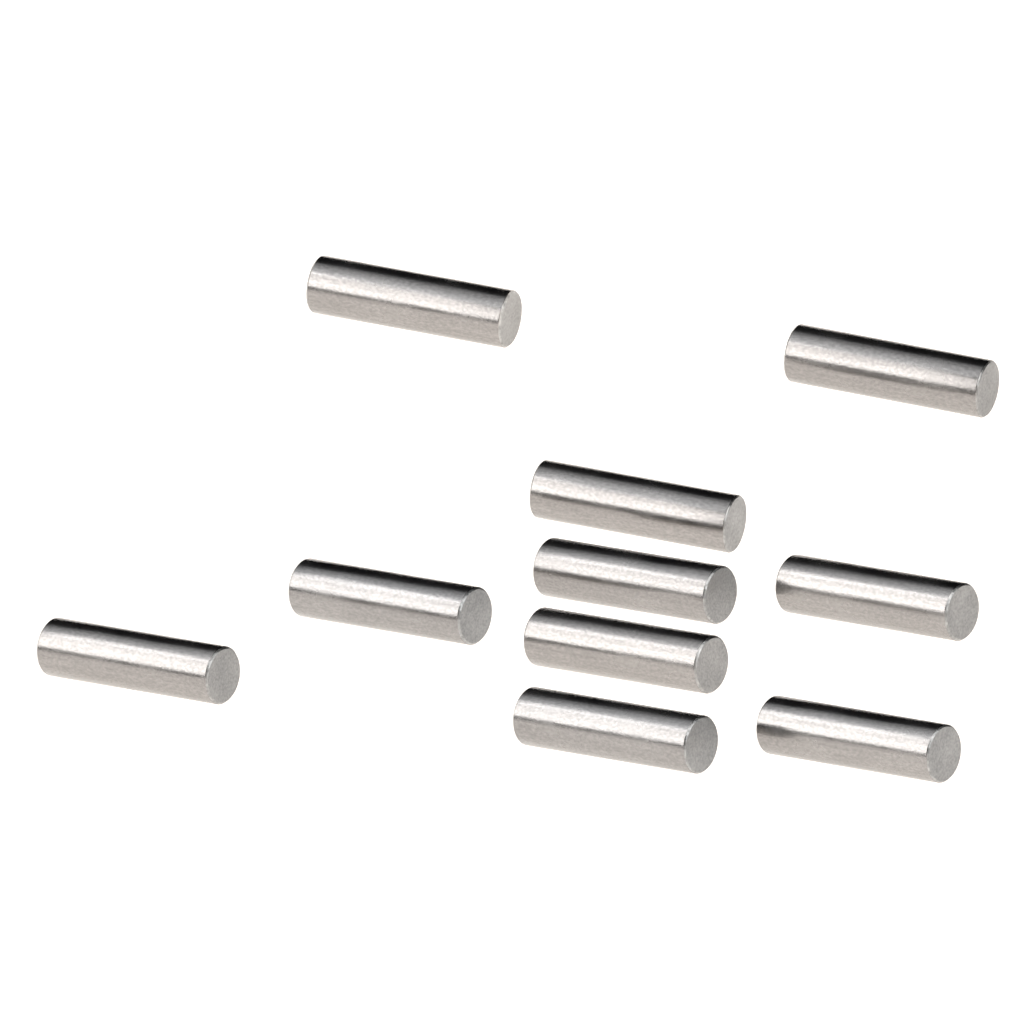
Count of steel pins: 10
